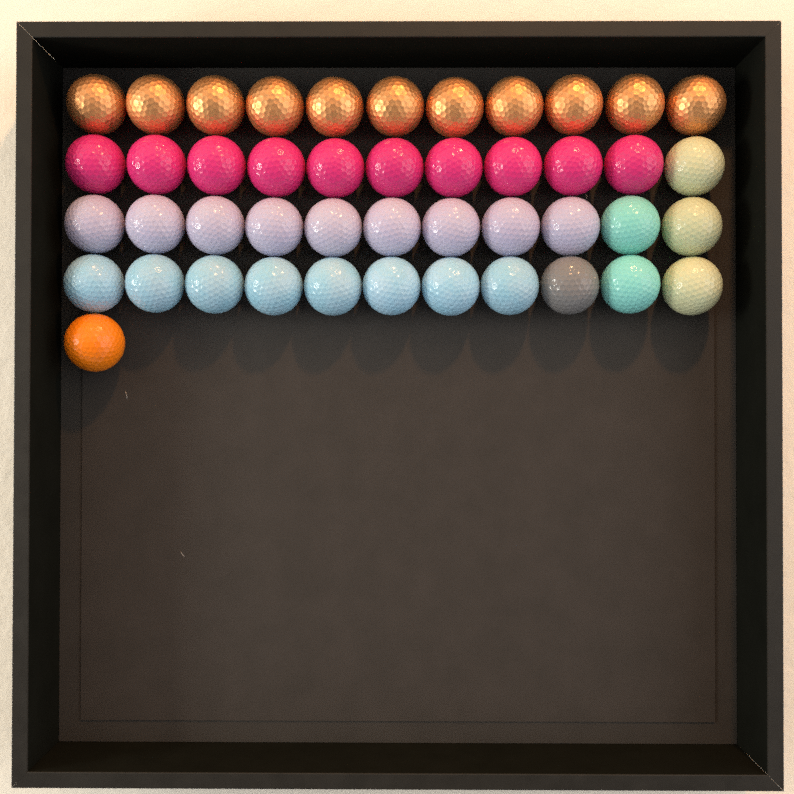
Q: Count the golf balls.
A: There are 45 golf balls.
